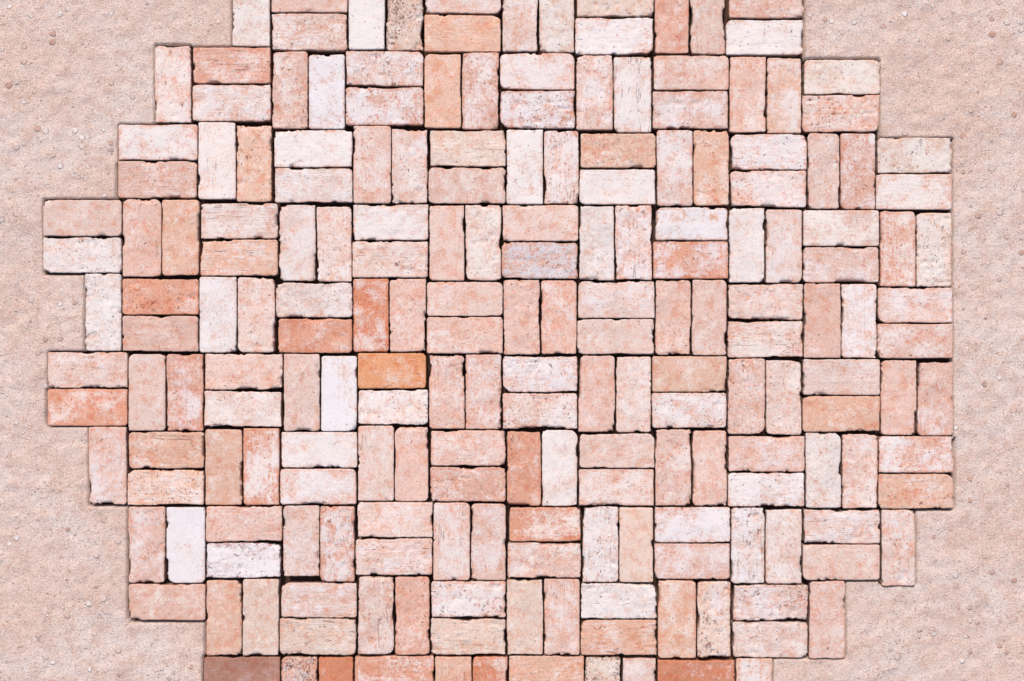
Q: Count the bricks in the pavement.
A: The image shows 200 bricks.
